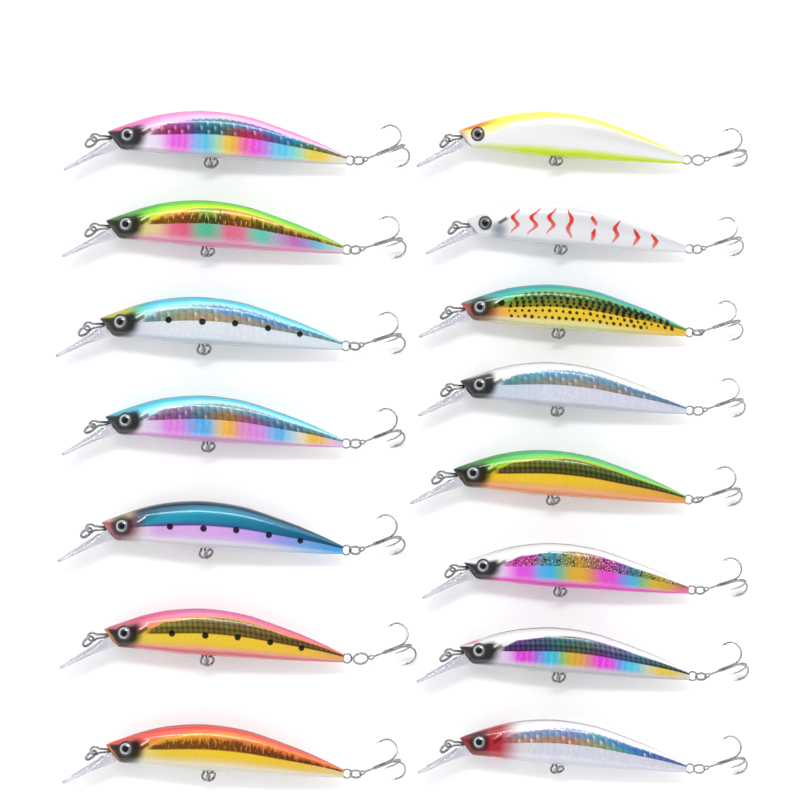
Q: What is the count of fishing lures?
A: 15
